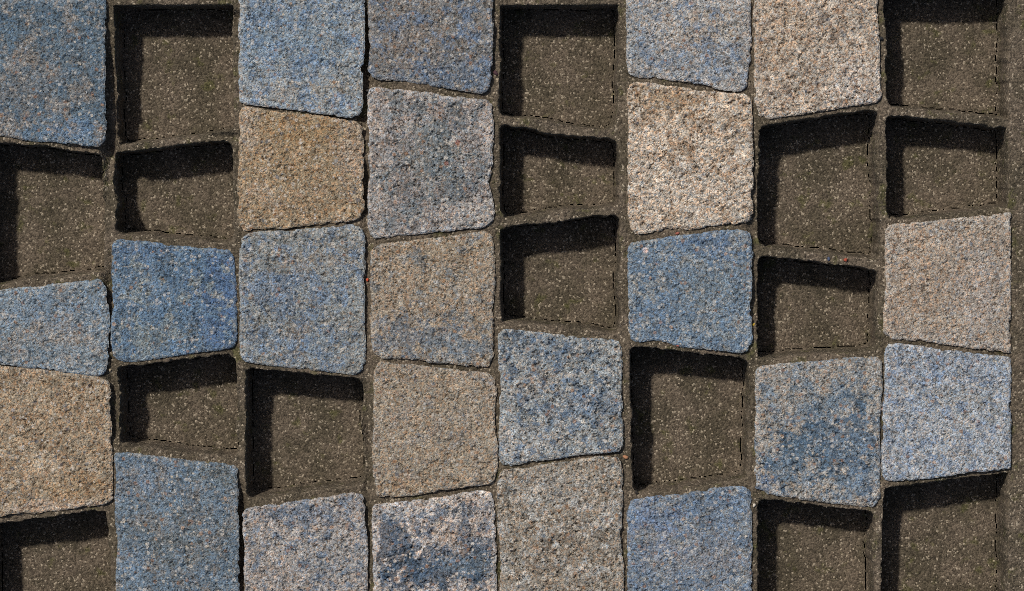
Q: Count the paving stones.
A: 24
